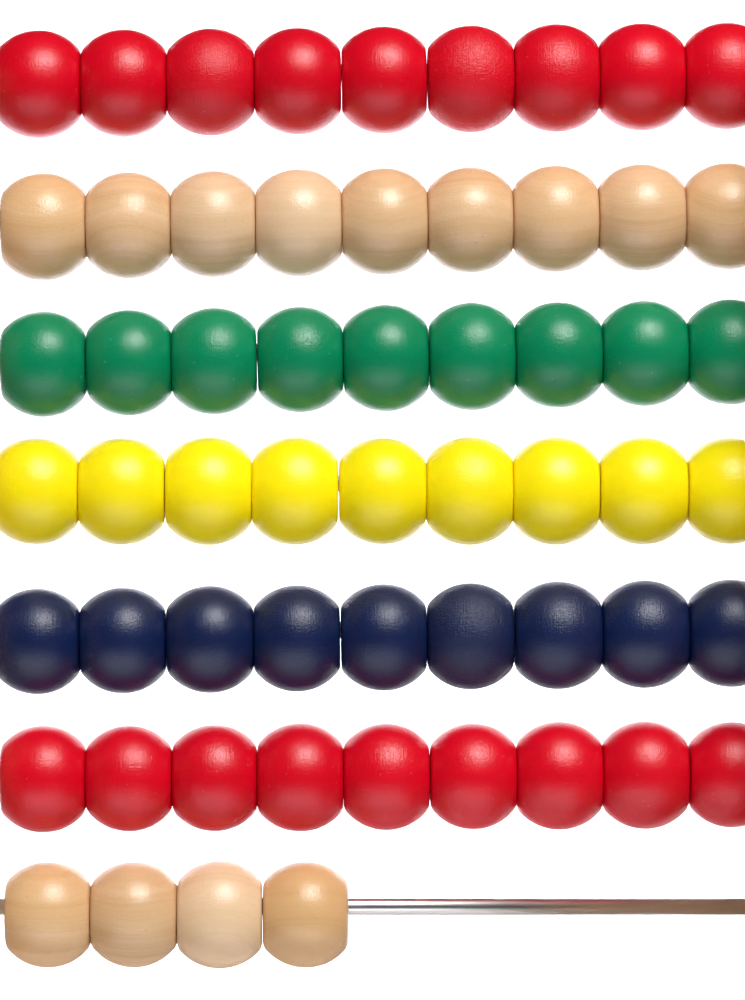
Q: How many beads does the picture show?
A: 58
